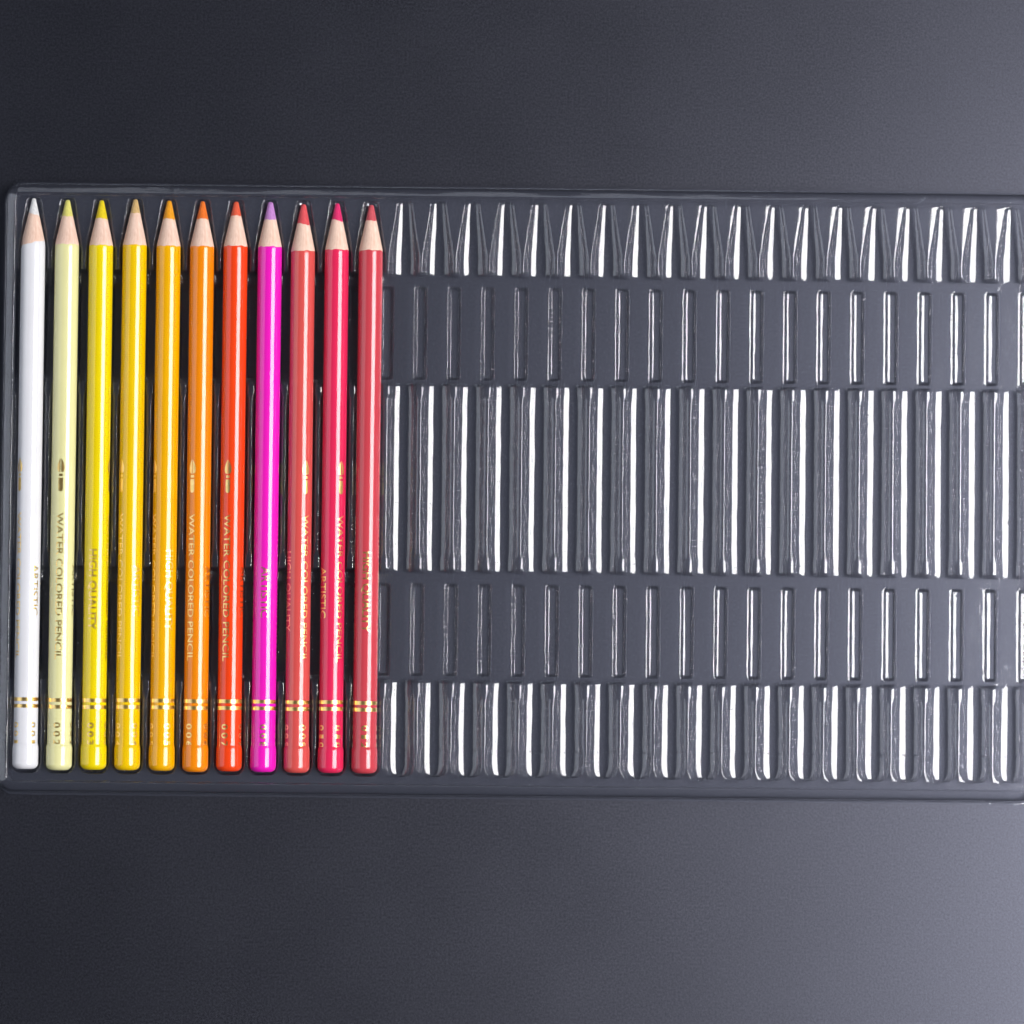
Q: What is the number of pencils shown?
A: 11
